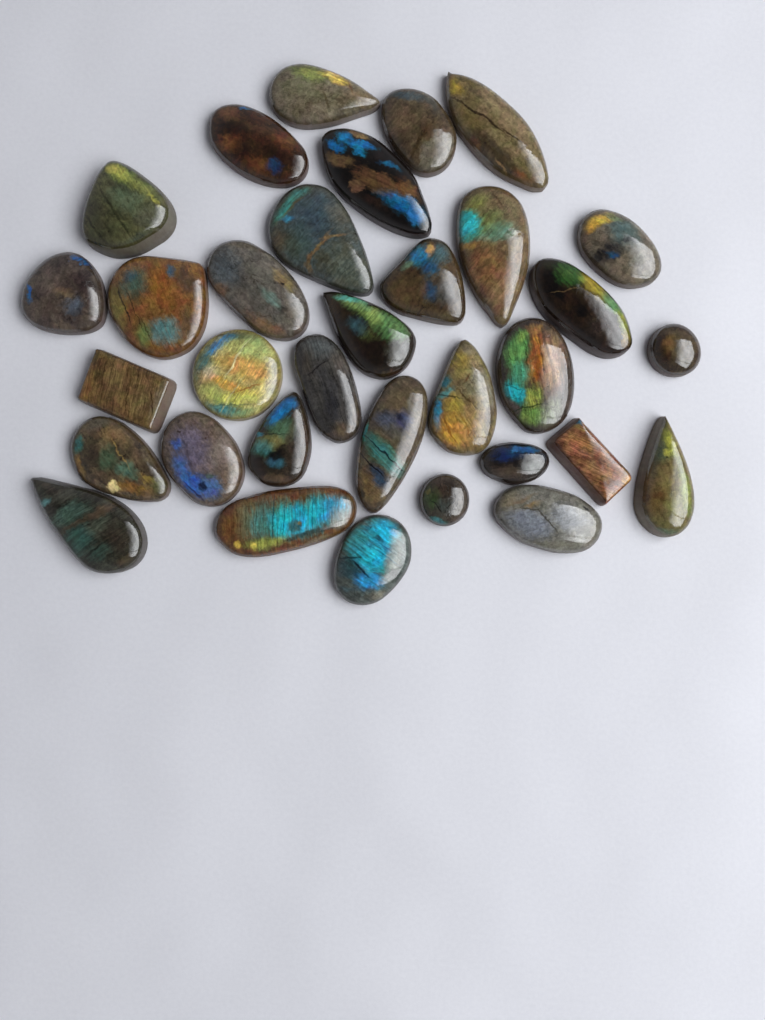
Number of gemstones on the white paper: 33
